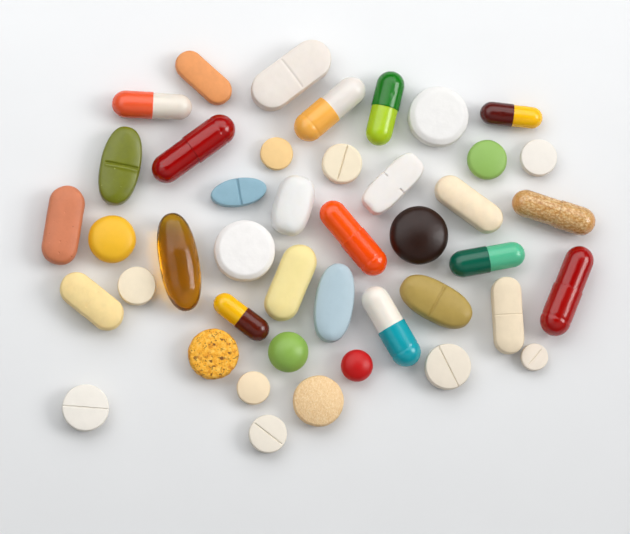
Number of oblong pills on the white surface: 25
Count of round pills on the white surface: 18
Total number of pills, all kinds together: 43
